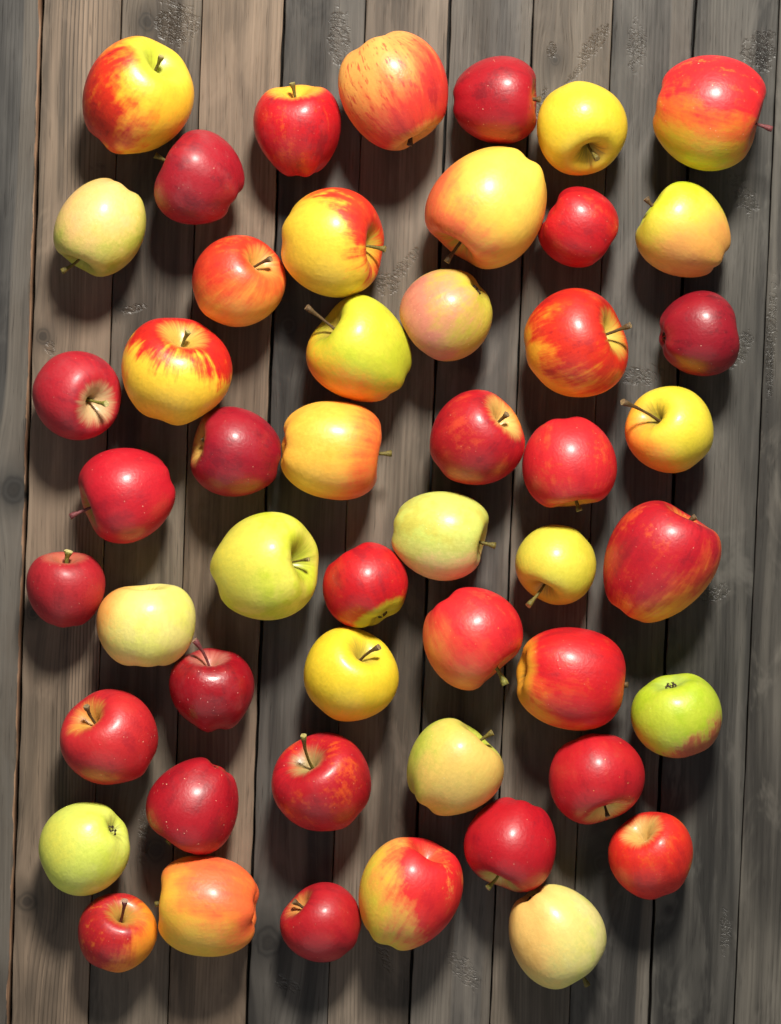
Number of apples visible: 50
